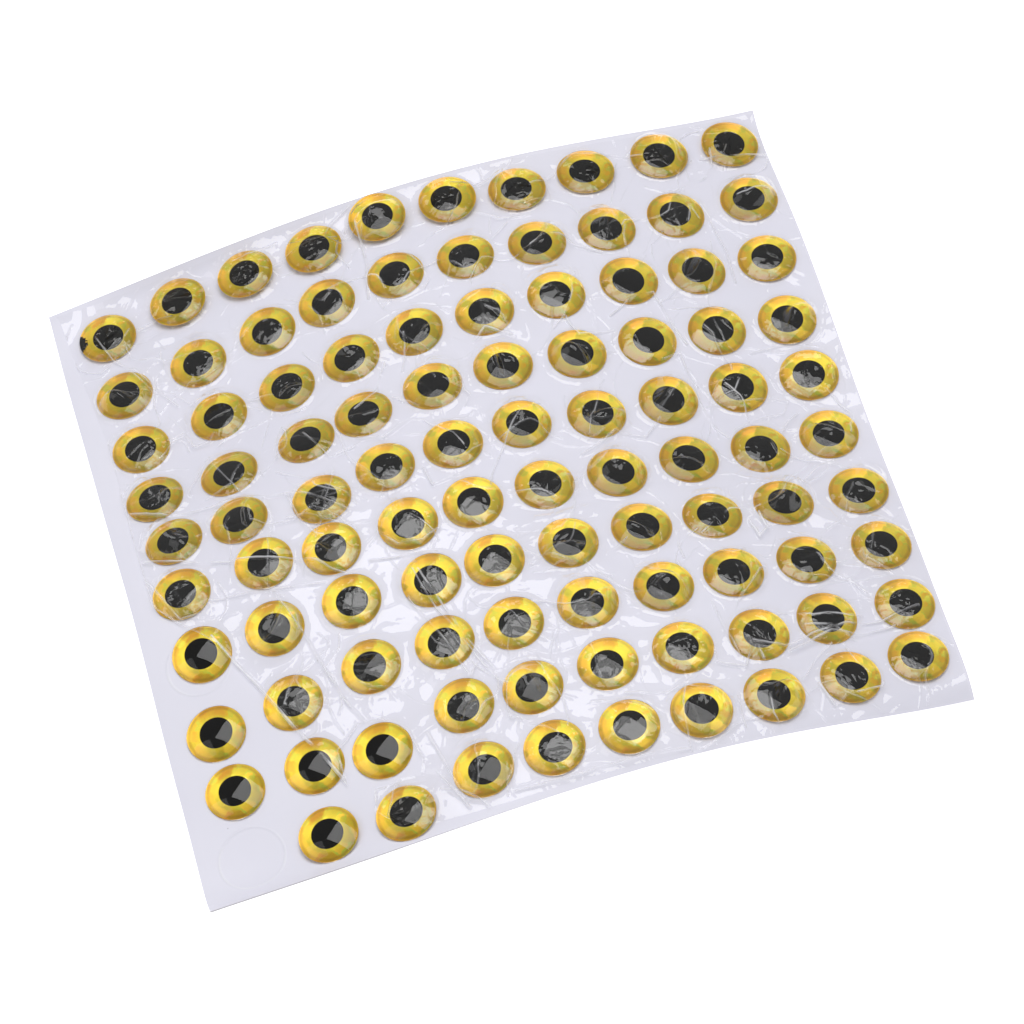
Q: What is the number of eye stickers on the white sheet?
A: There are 99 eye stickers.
